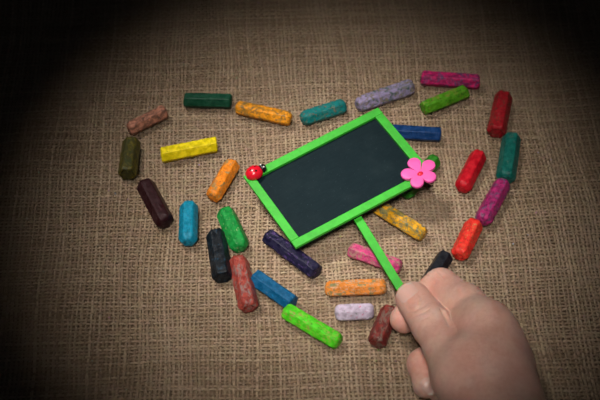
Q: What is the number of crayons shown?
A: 31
